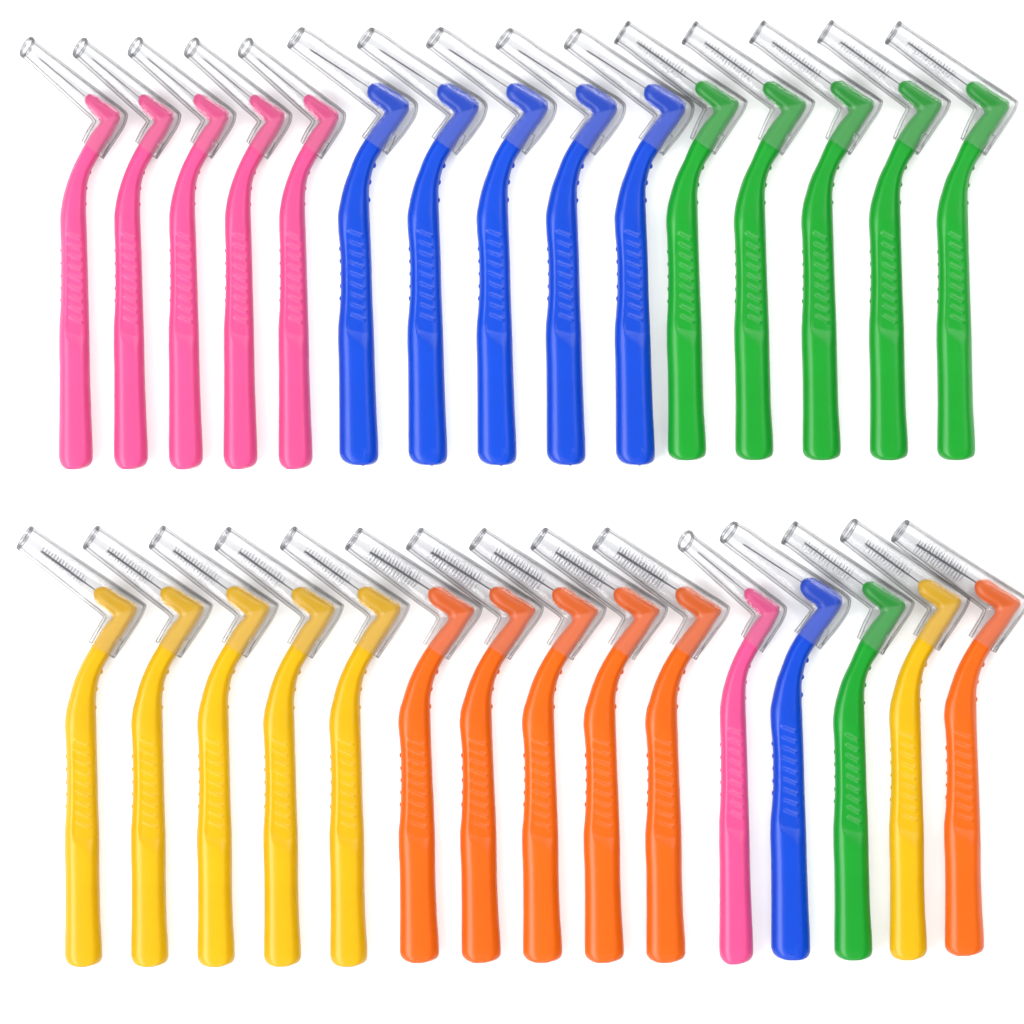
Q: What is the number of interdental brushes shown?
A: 30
